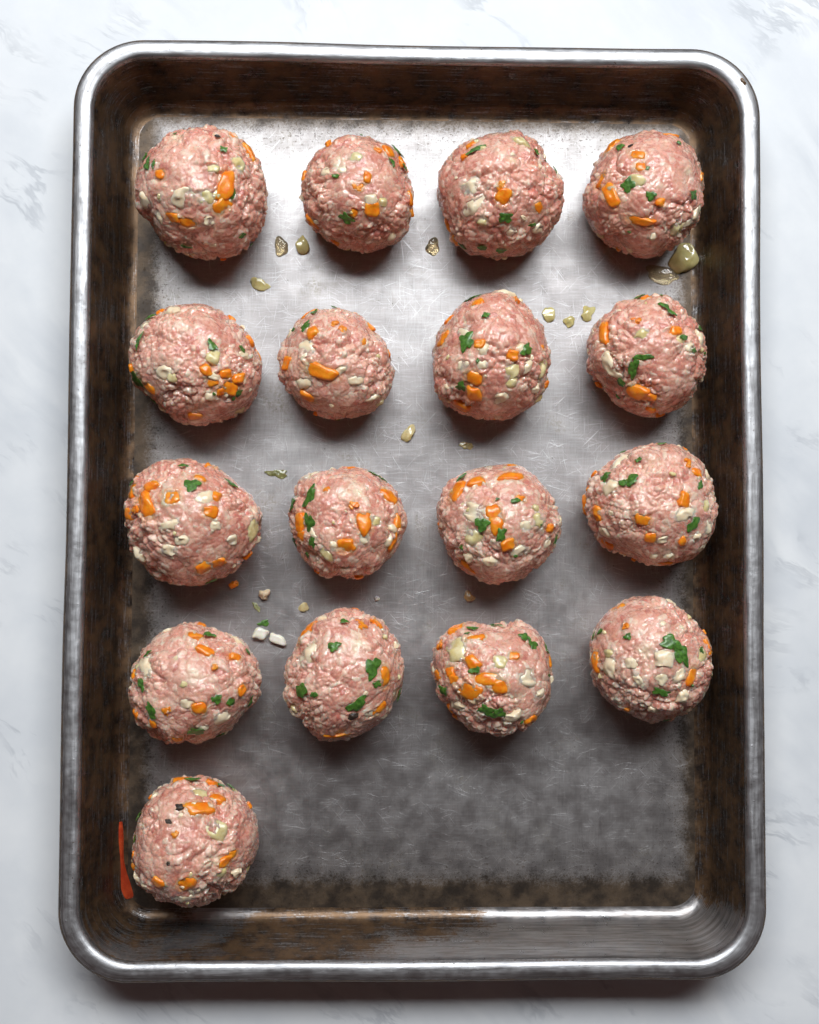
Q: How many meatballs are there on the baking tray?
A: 17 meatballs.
